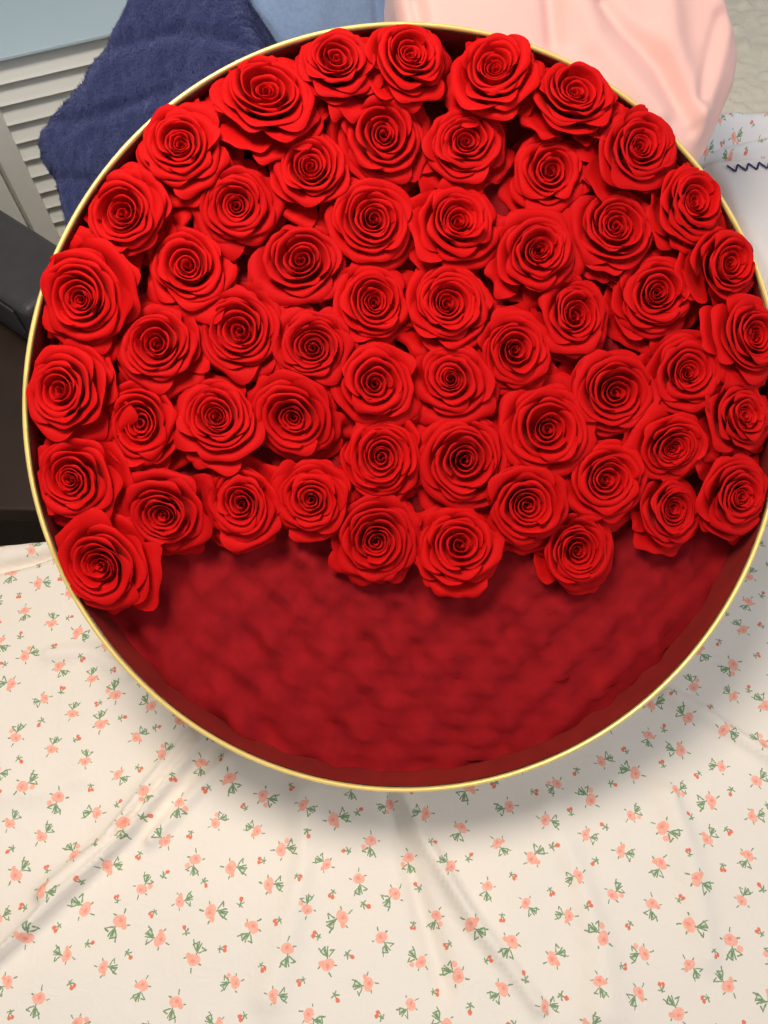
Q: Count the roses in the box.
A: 56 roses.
